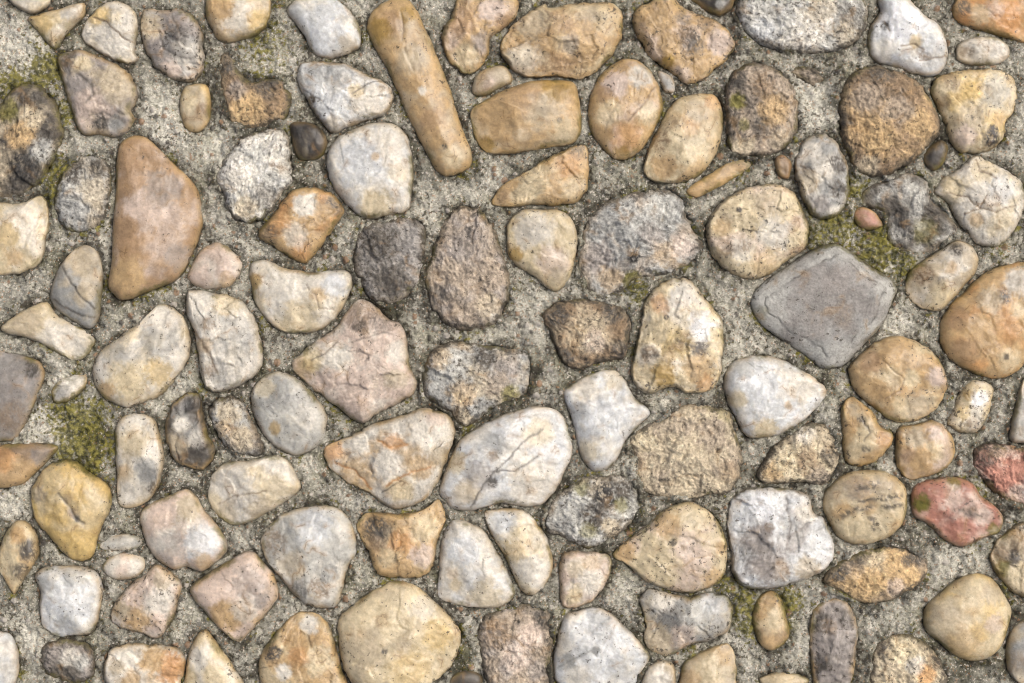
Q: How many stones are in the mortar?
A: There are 120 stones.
